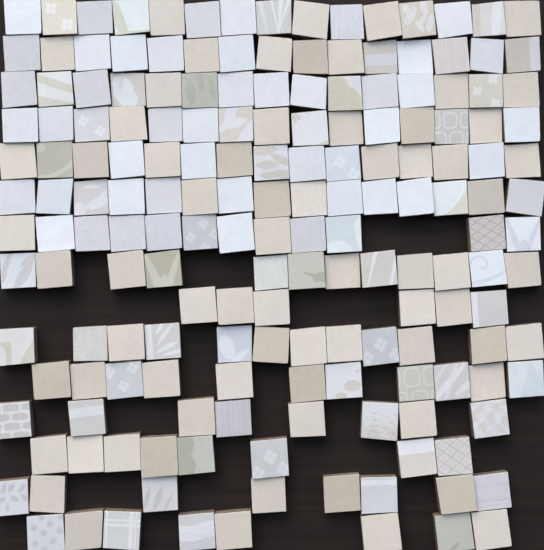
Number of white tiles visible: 45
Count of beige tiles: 70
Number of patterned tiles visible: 60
